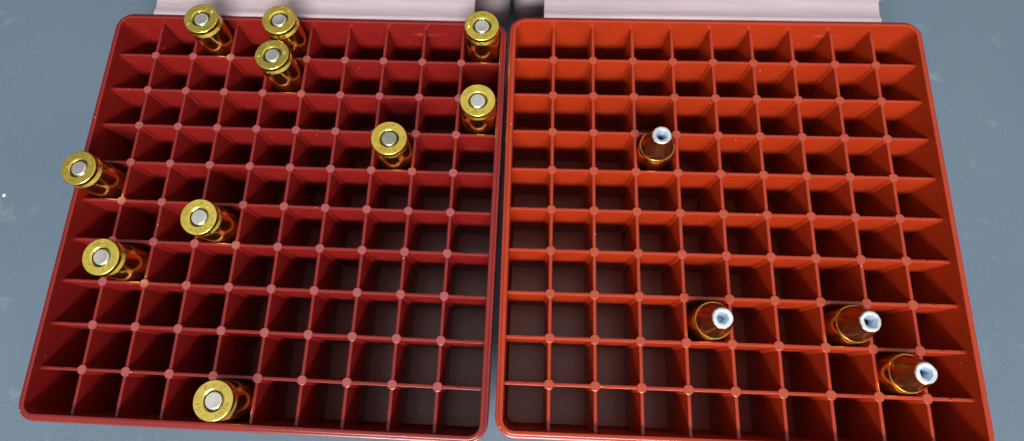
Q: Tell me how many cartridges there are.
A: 14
